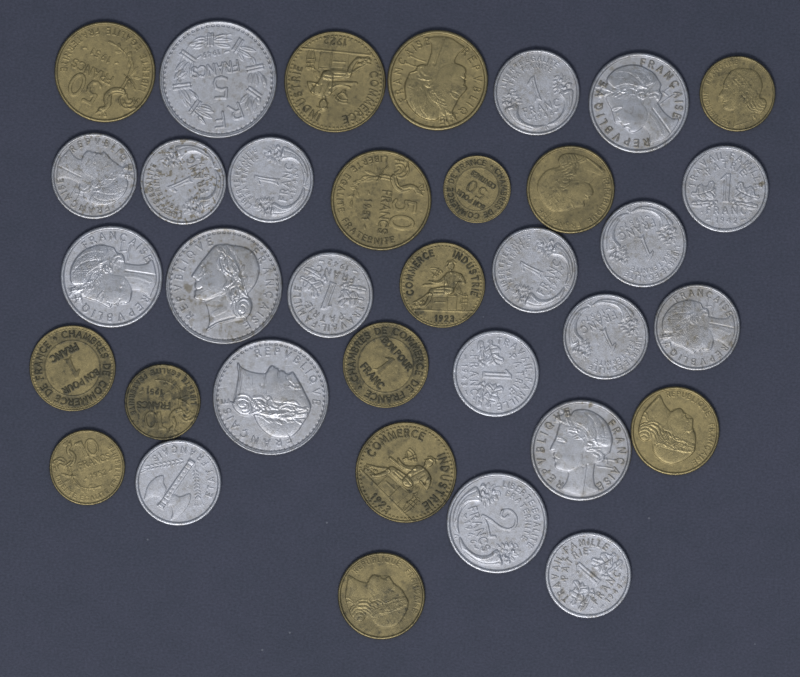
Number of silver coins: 20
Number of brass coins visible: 15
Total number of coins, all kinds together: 35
